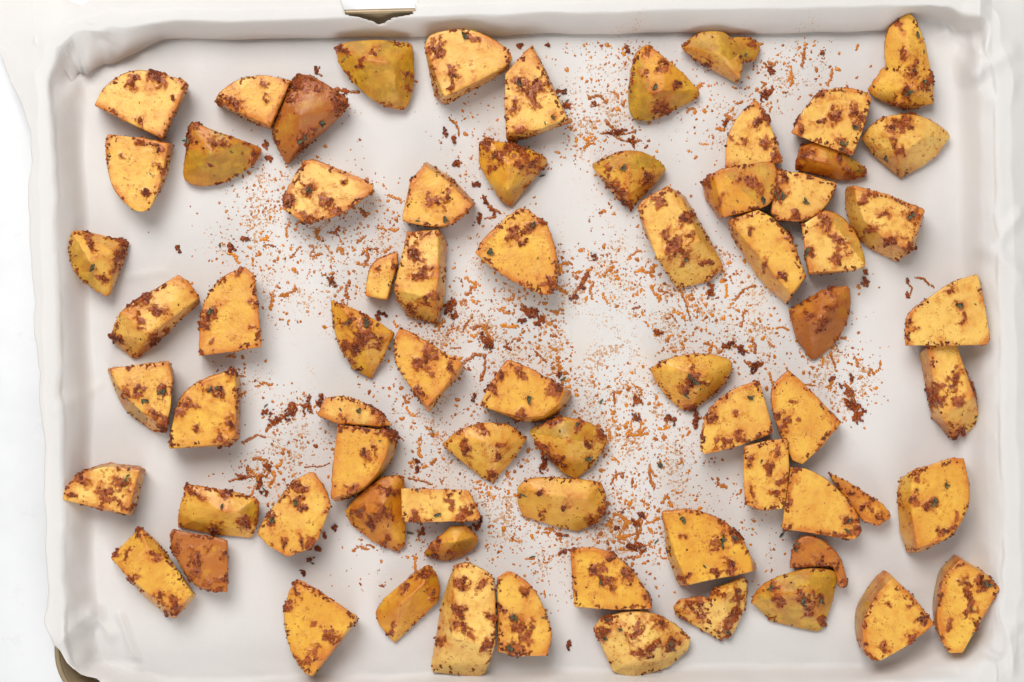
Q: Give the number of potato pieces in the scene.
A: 71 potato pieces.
